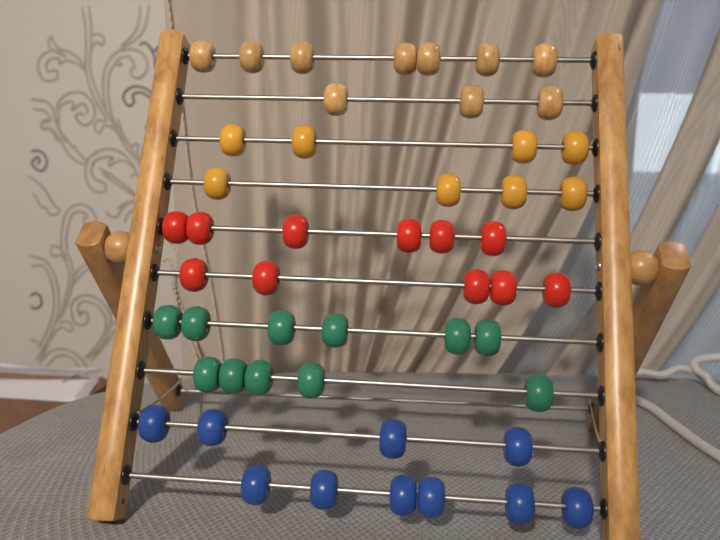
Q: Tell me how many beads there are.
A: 50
